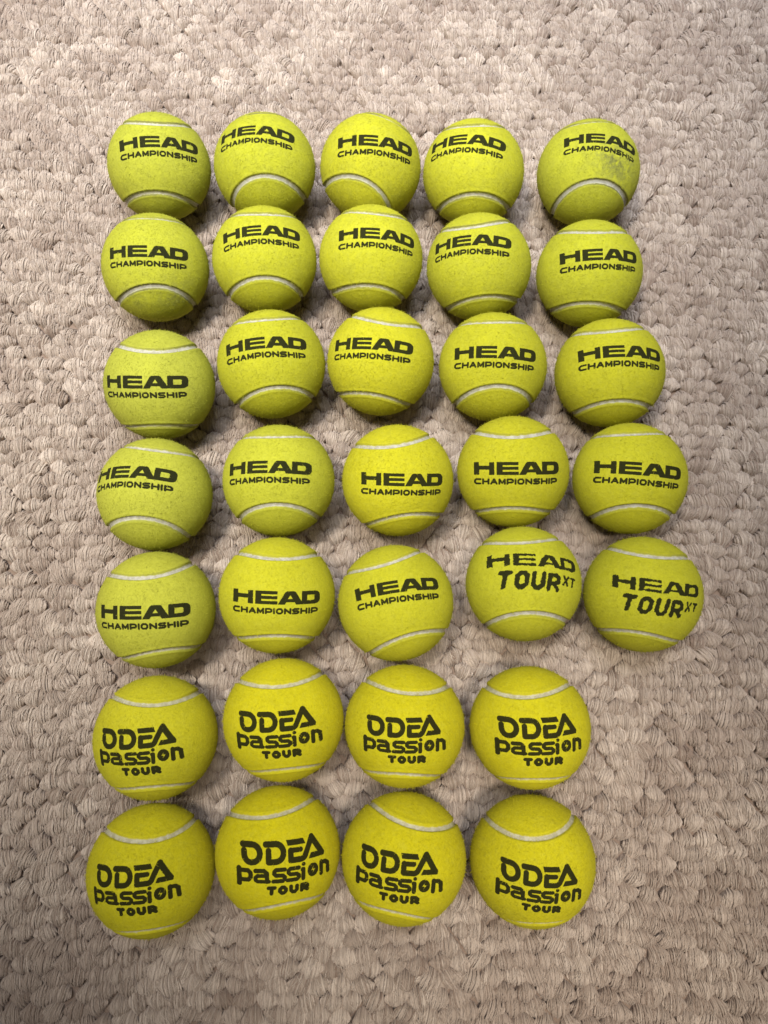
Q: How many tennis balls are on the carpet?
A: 33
